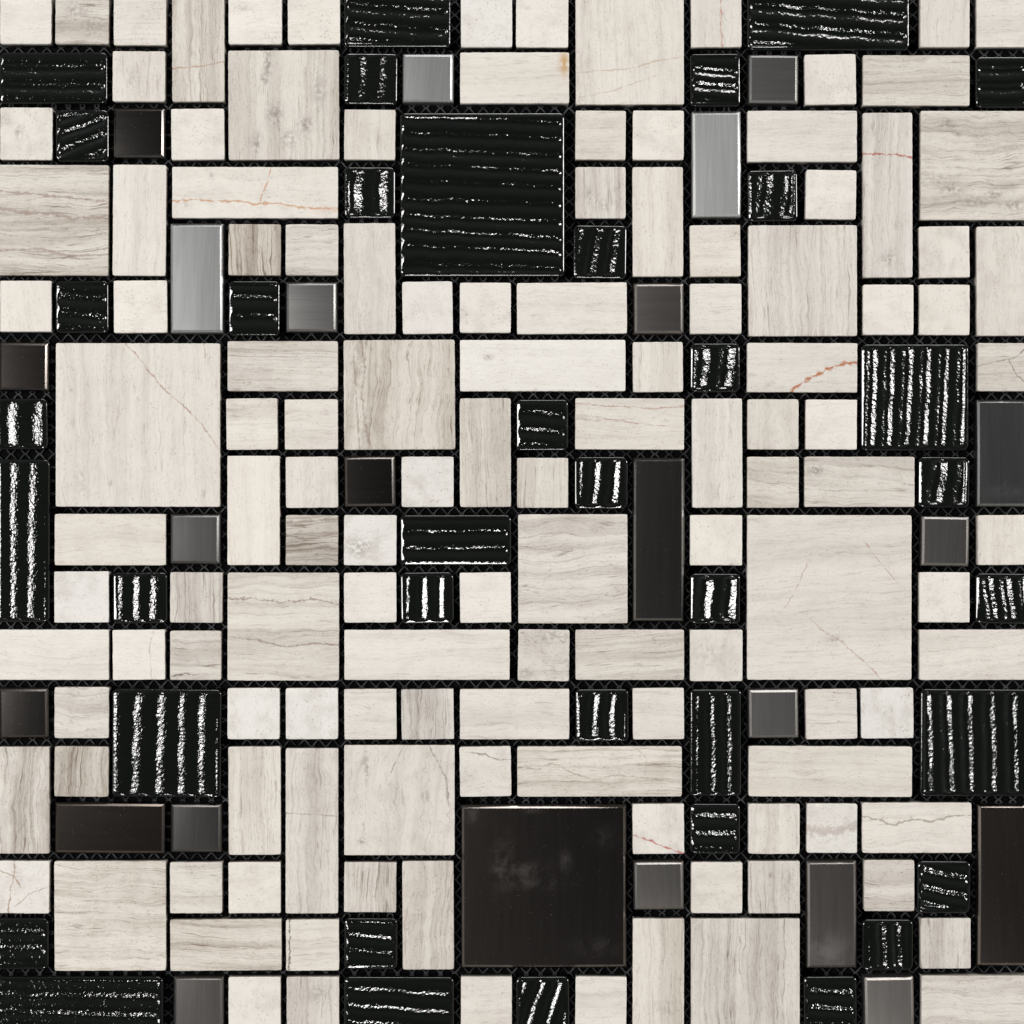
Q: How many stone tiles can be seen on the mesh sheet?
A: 127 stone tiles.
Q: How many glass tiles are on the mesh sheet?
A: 38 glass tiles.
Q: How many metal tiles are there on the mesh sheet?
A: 23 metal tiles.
